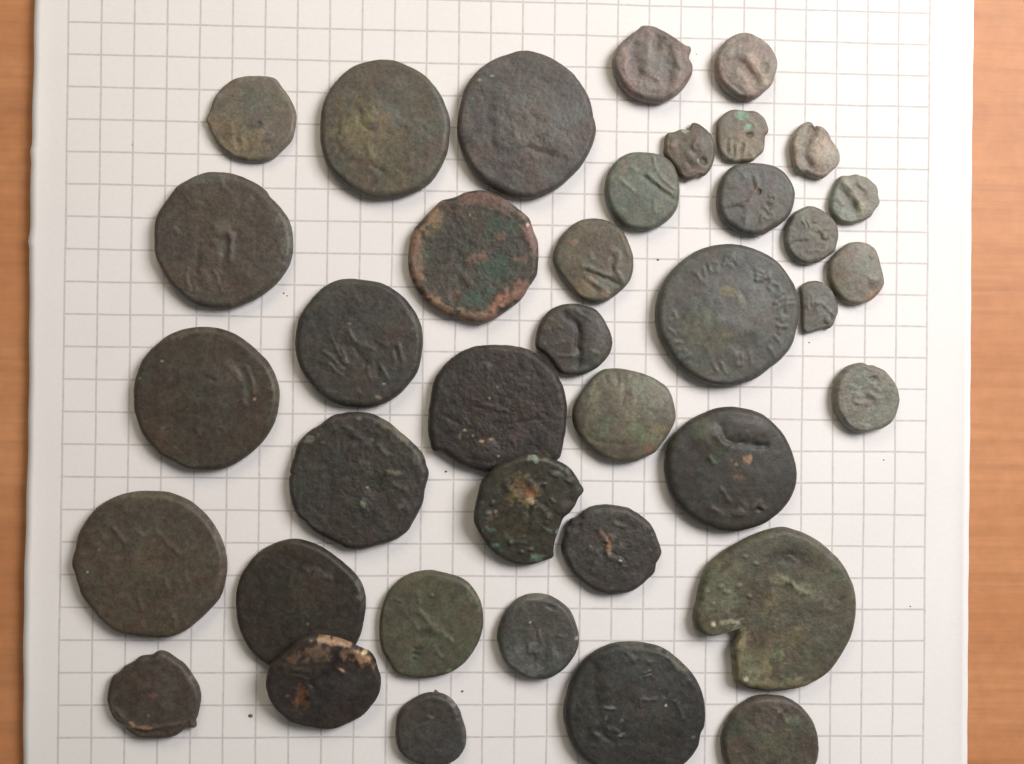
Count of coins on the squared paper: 38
